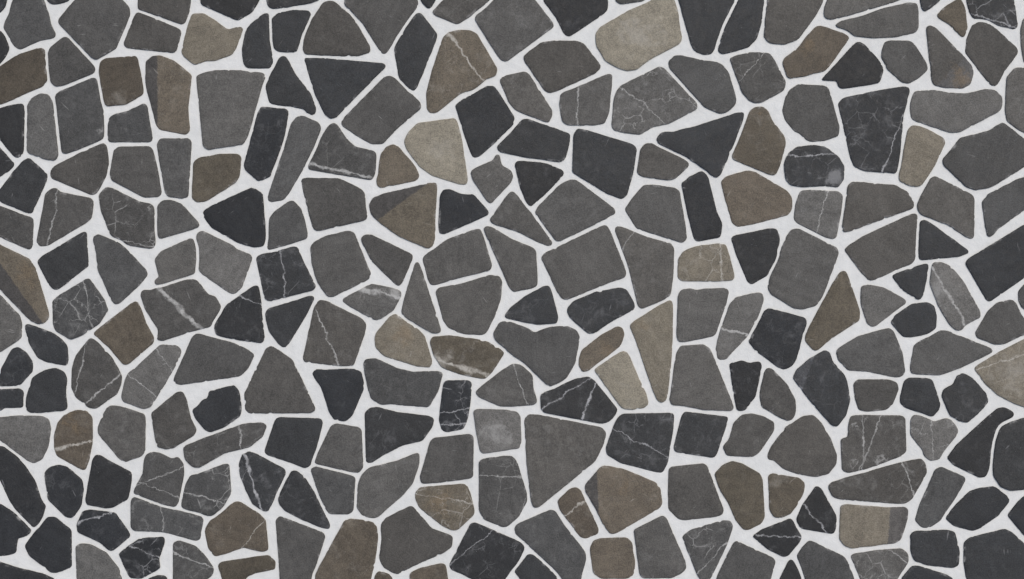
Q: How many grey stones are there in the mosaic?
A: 119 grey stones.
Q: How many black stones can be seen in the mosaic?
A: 82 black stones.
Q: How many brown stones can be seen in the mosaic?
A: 38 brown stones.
